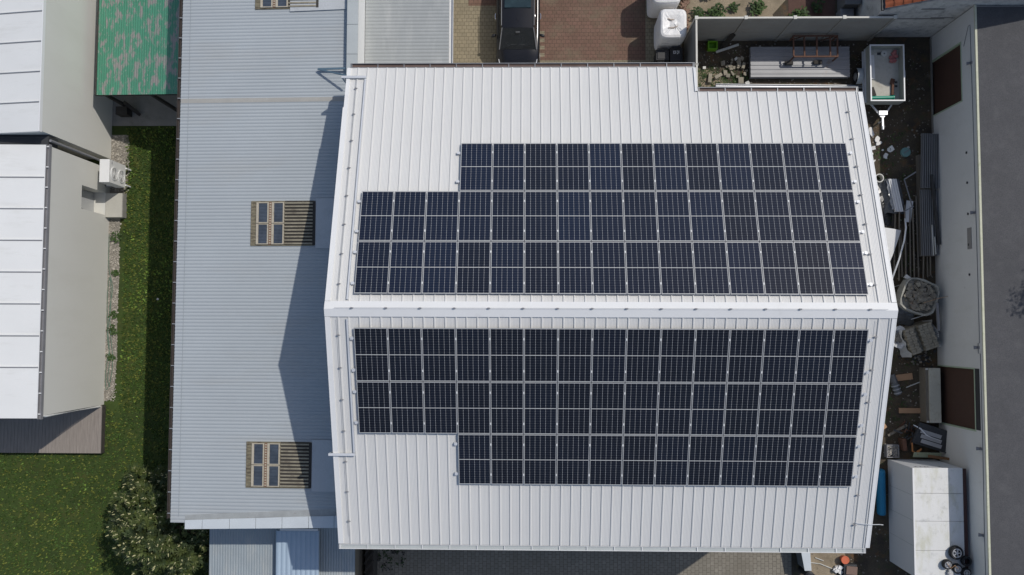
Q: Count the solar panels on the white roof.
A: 84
